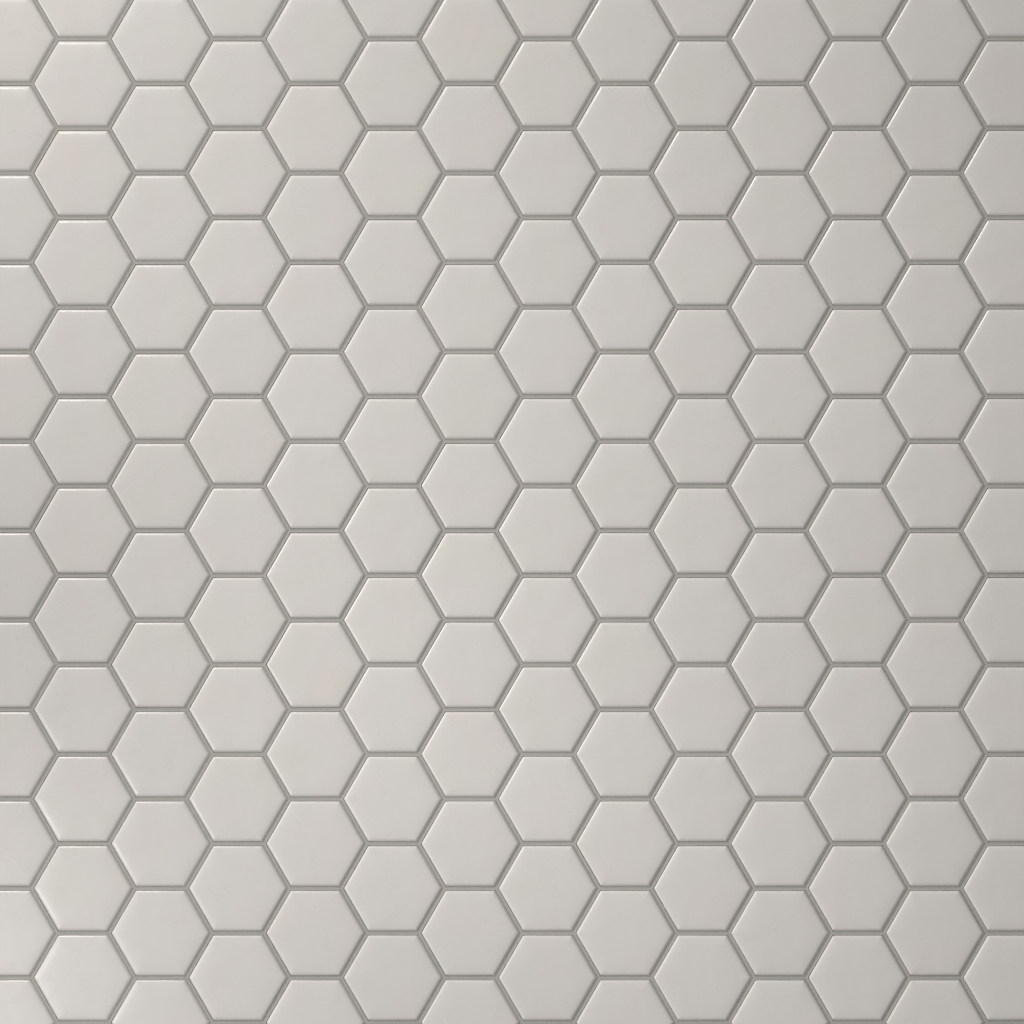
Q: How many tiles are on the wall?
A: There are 168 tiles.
